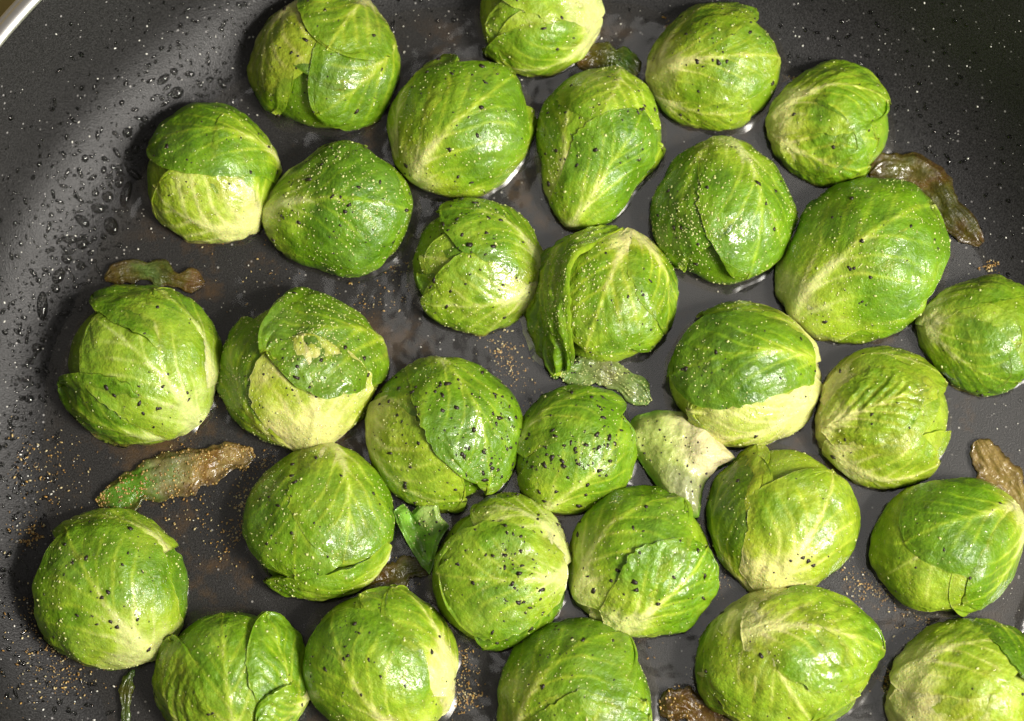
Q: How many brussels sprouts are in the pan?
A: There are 30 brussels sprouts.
